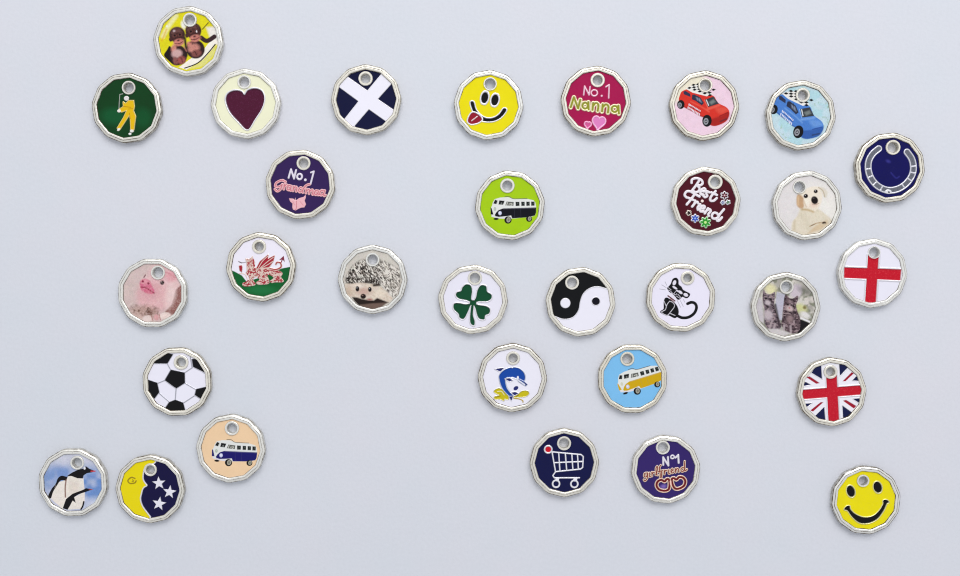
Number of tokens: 31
